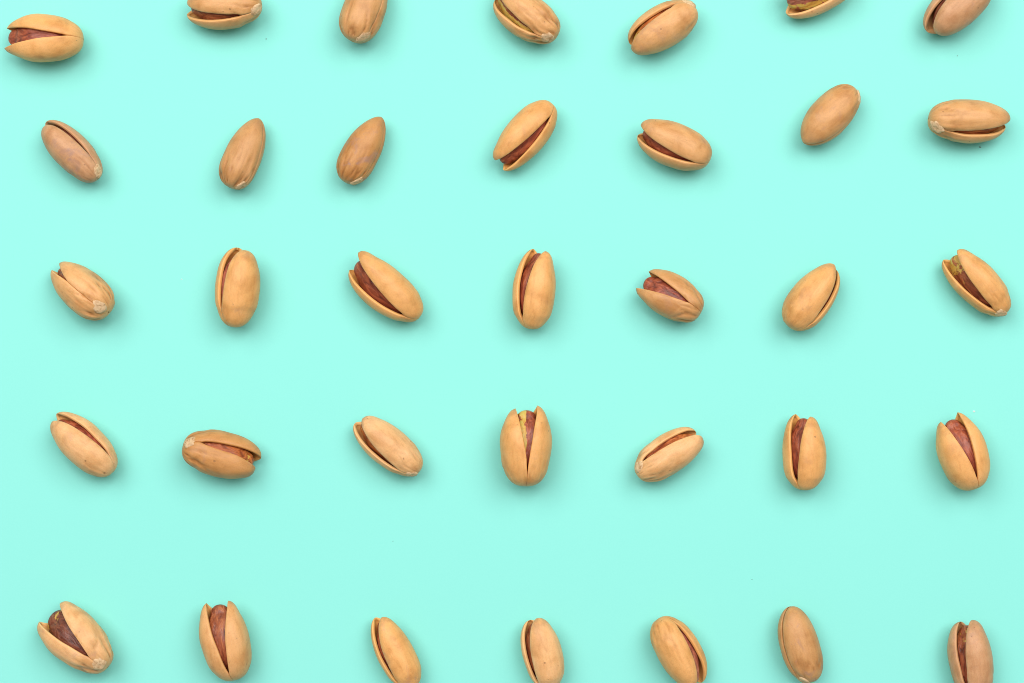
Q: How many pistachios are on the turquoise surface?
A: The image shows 35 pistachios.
